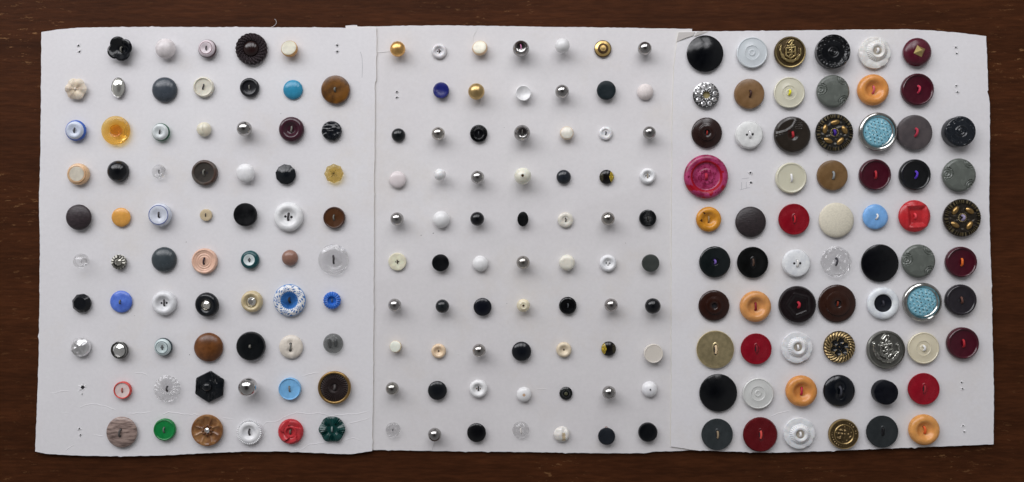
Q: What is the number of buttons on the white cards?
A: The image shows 200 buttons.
